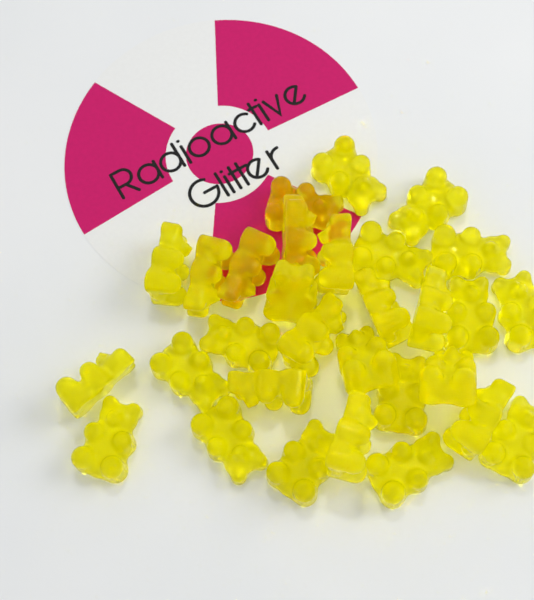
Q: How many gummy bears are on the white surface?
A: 30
